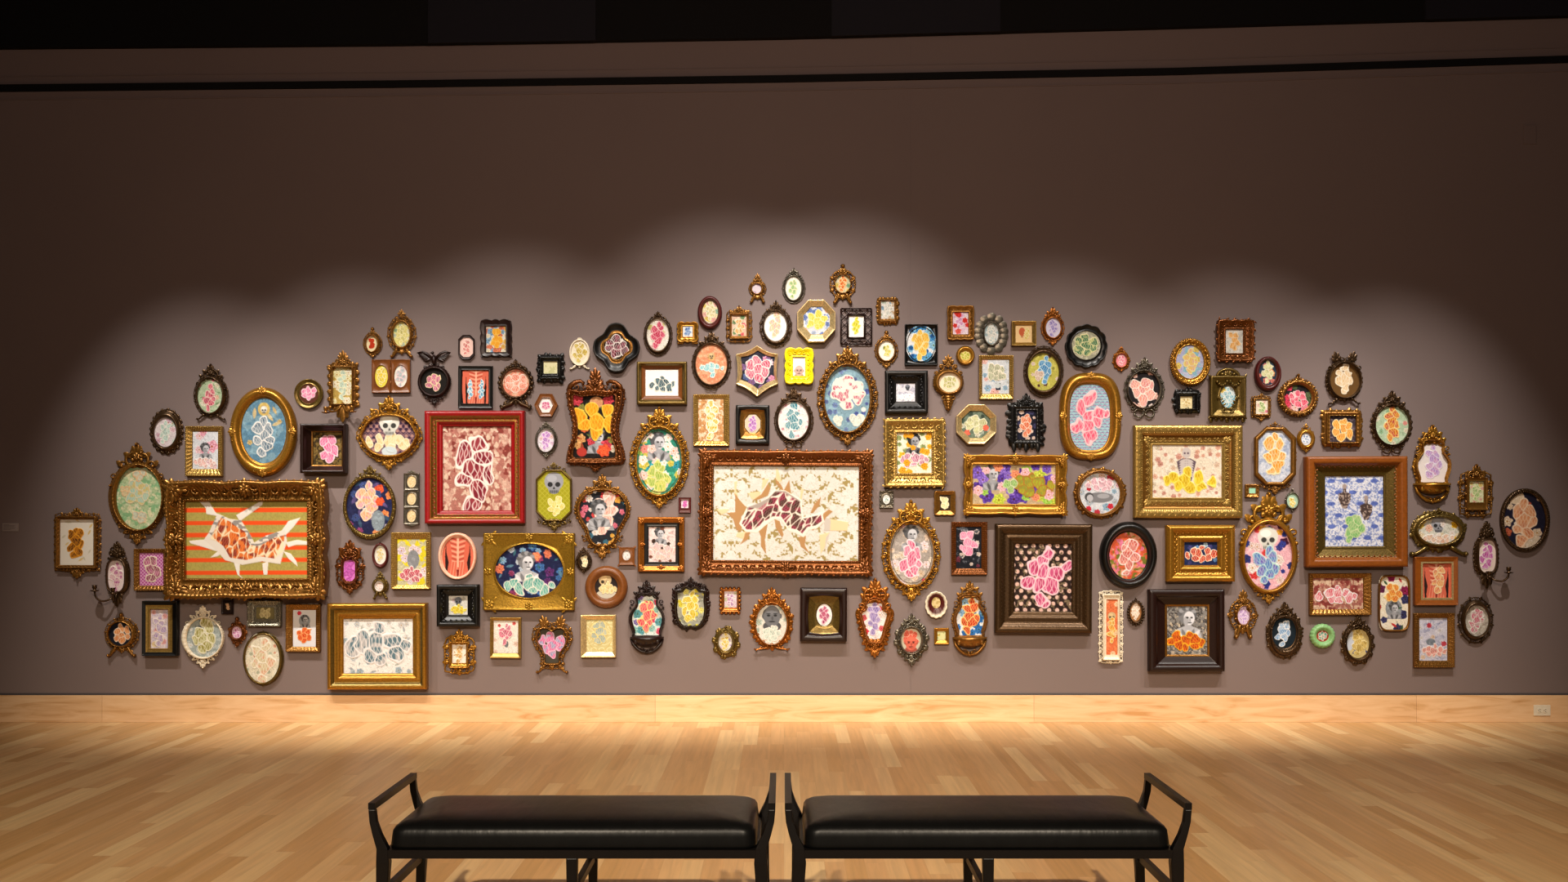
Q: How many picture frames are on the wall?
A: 150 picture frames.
